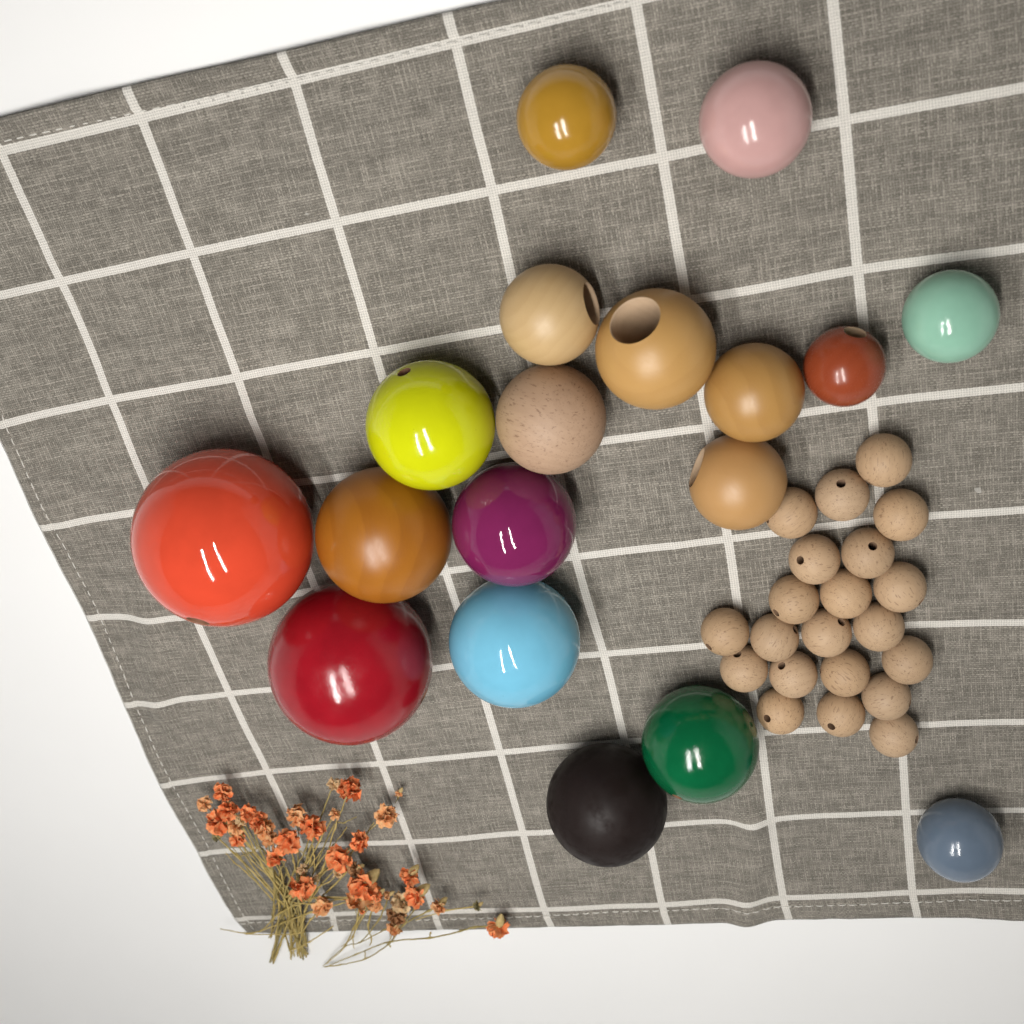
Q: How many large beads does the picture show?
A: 18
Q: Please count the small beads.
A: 21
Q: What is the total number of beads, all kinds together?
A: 39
